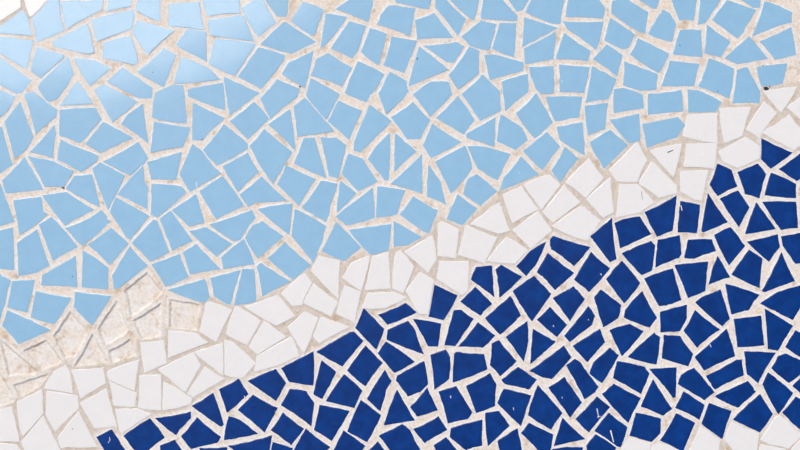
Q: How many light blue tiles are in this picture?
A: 189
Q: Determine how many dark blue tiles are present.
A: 132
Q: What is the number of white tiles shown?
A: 71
